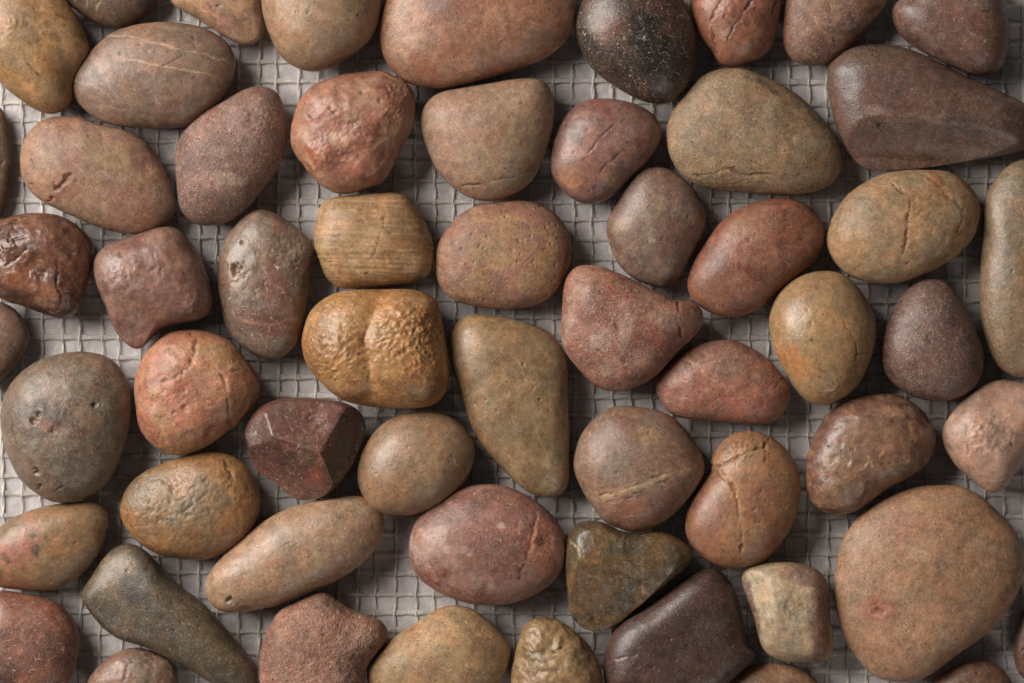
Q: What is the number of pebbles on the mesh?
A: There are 59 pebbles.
